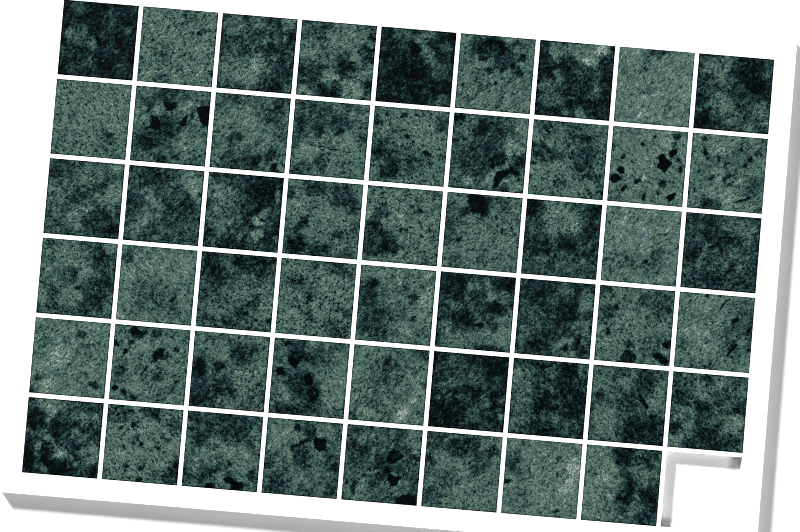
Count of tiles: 53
